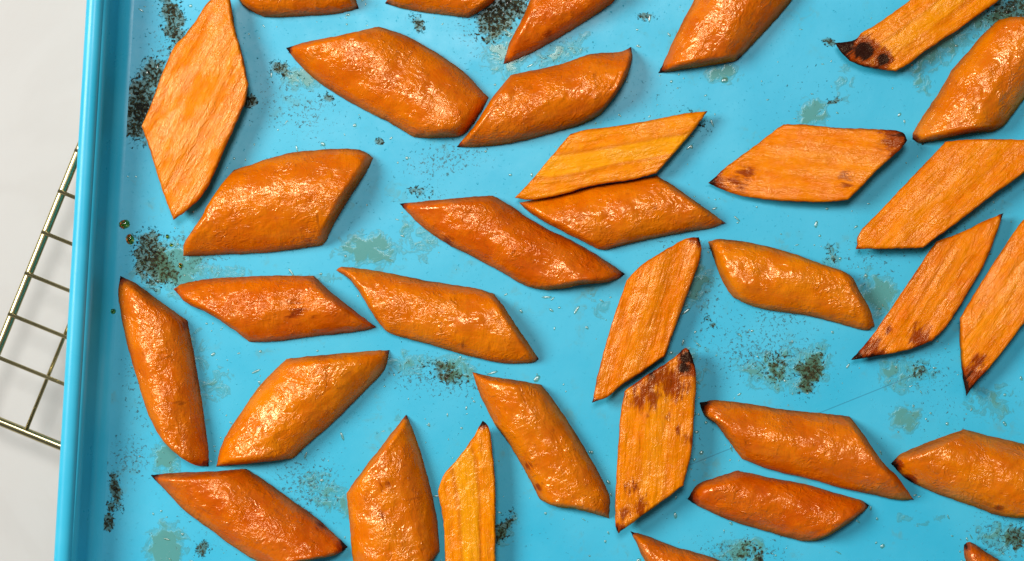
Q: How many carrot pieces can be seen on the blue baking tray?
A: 33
